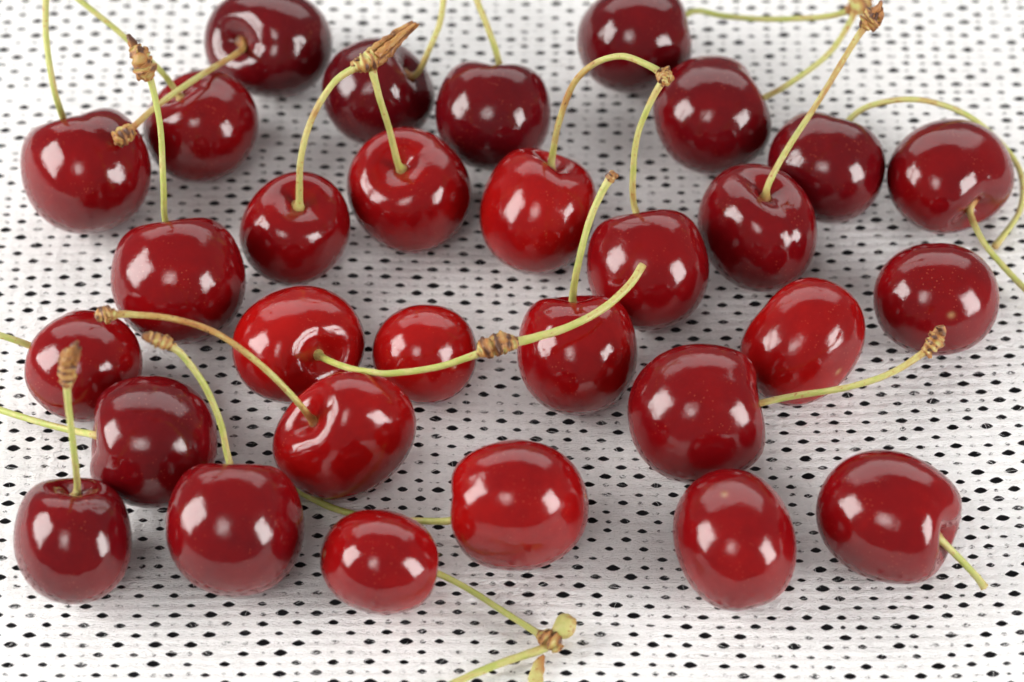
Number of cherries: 30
